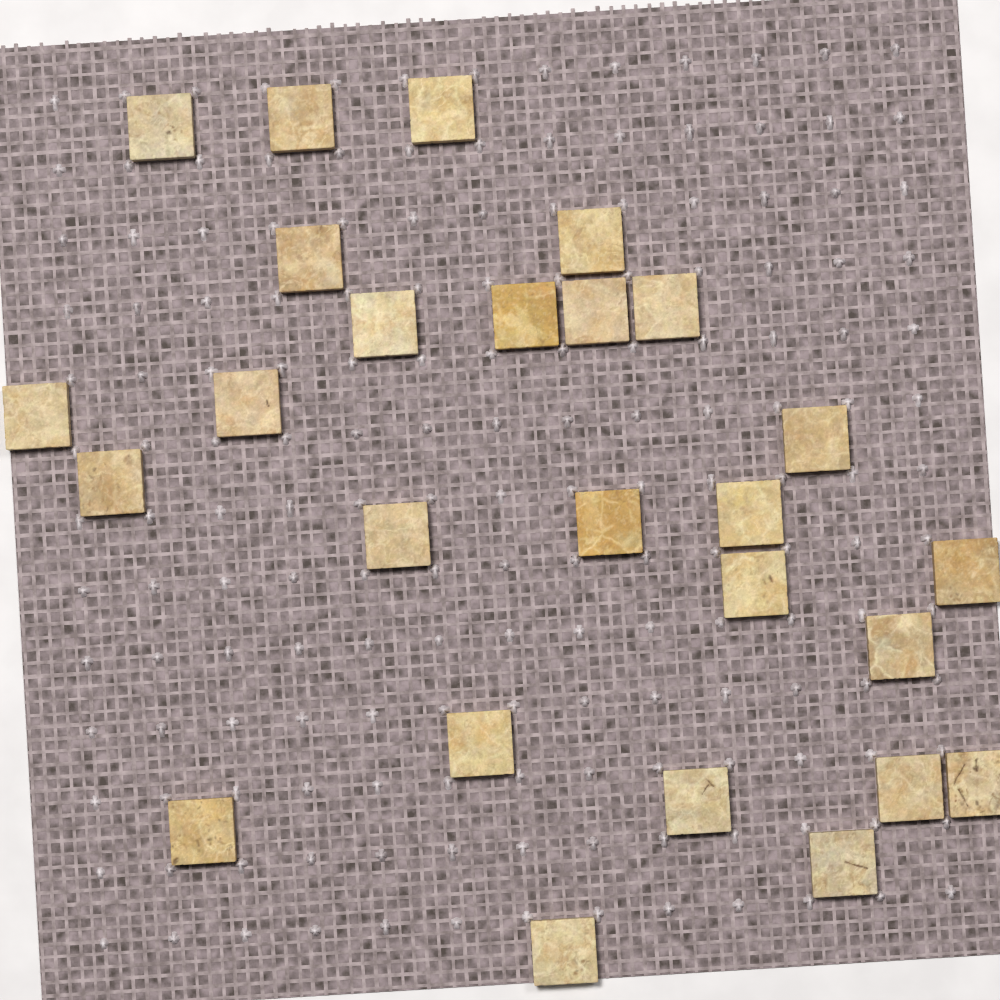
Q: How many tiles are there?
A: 26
